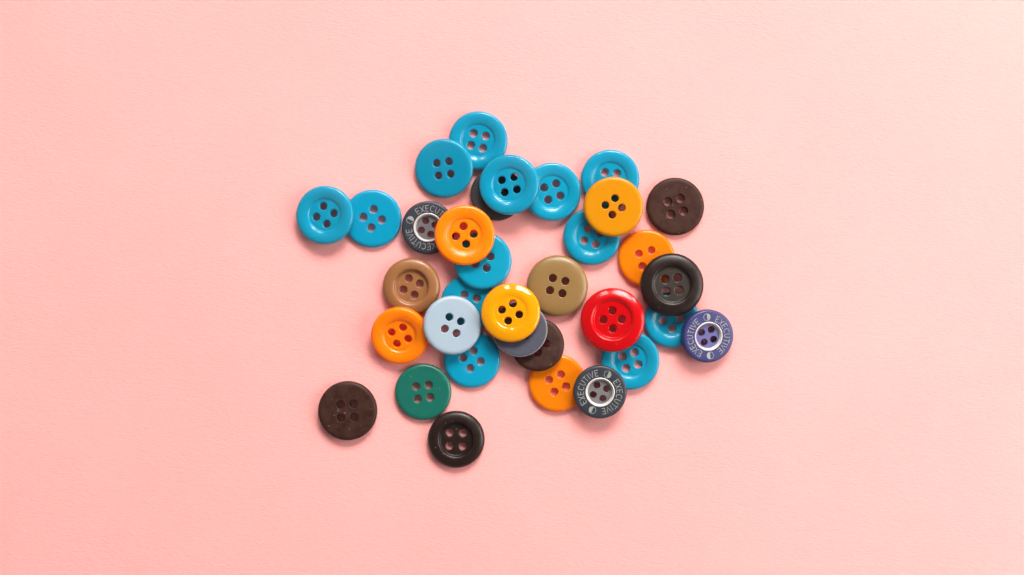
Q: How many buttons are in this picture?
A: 34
